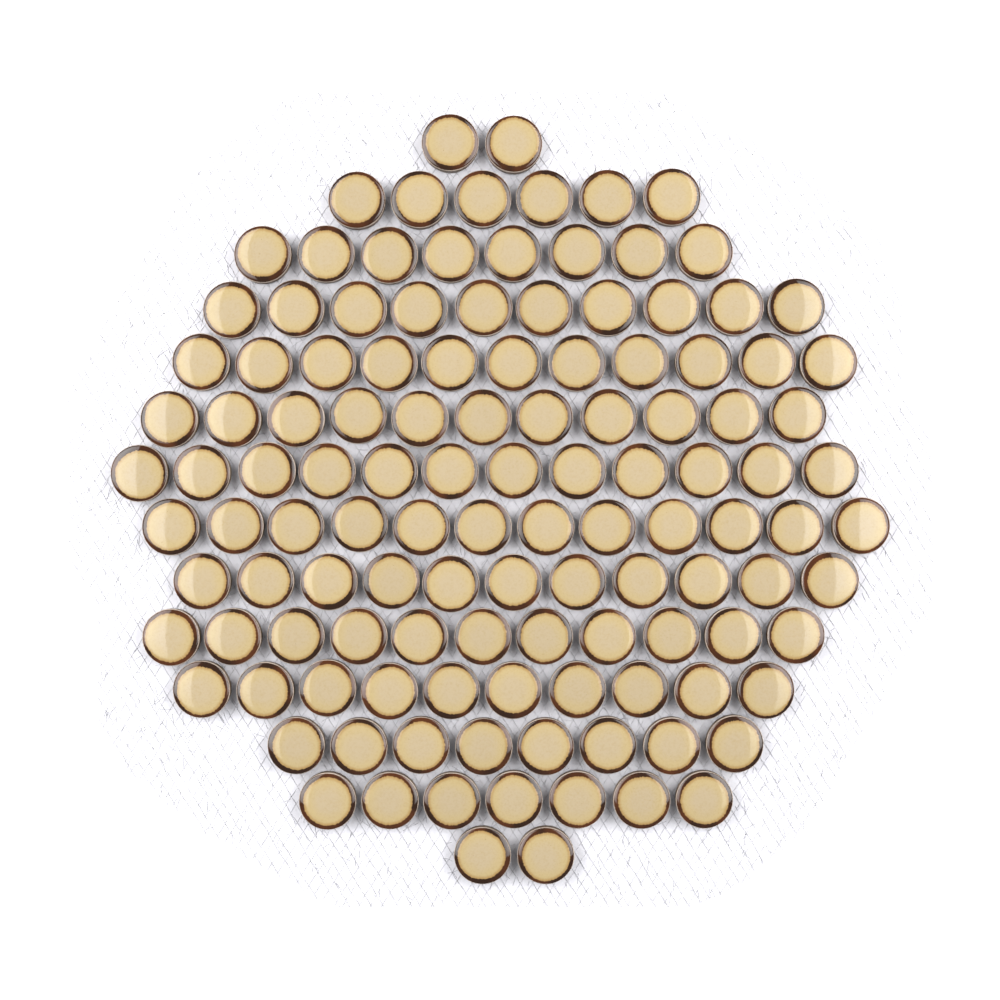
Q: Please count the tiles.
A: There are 121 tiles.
